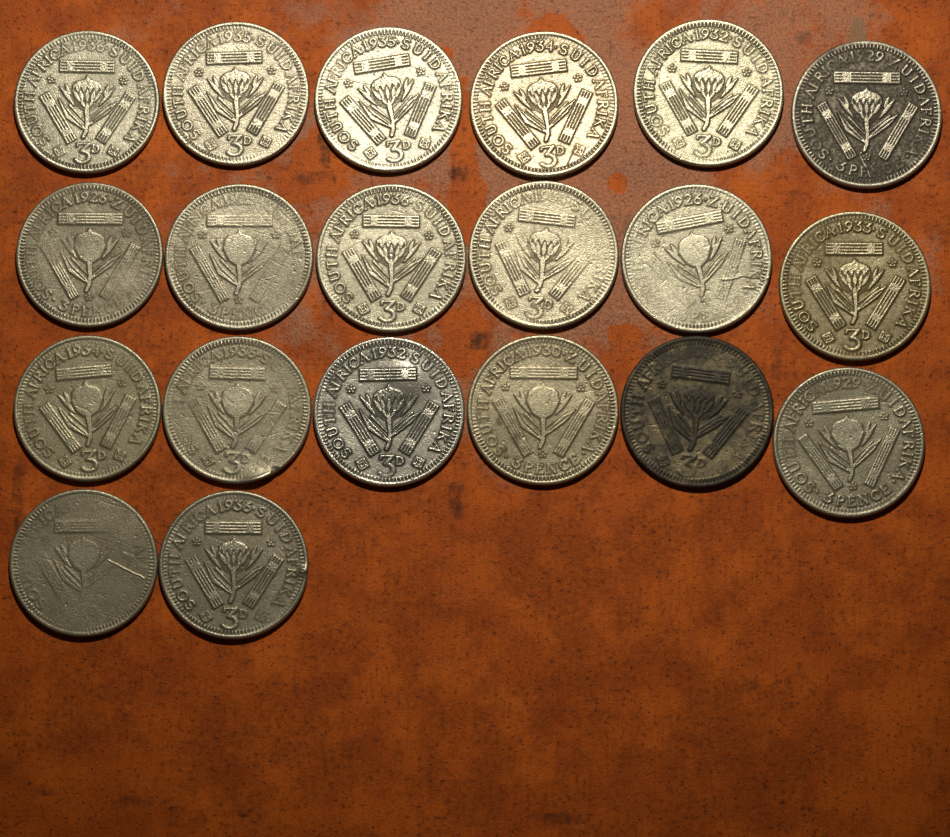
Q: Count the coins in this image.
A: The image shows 20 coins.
